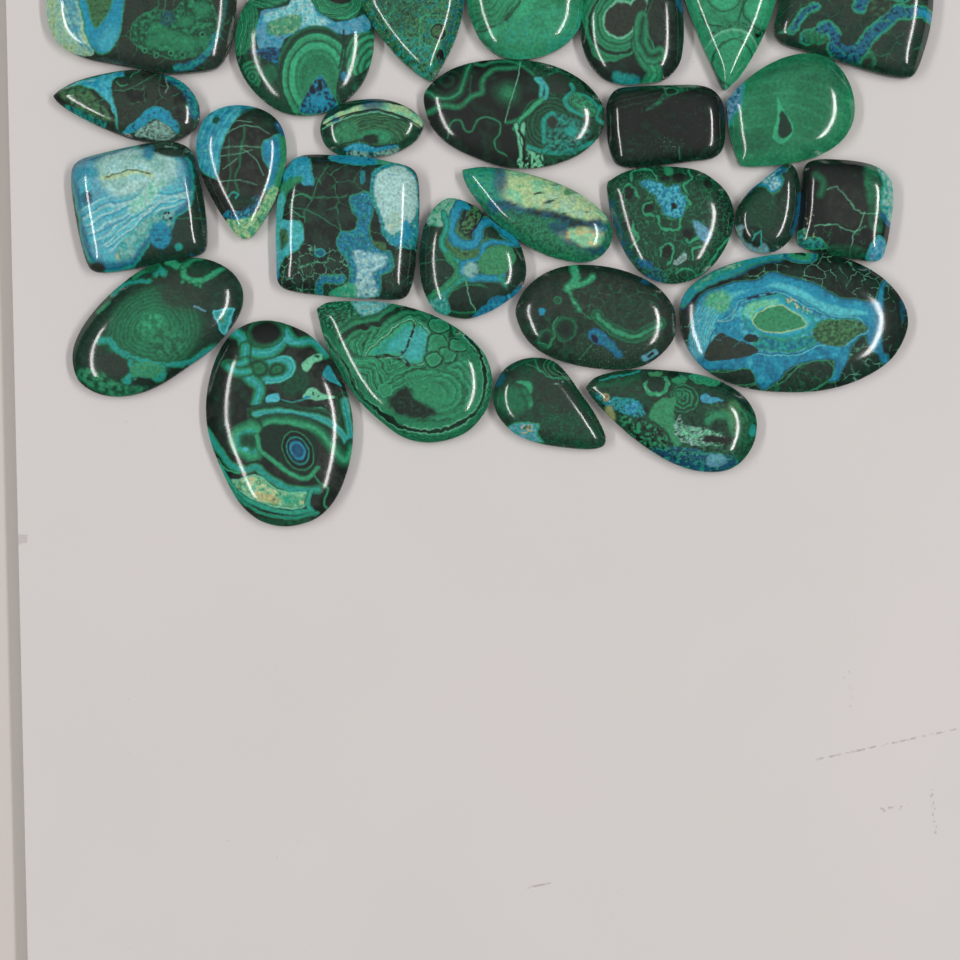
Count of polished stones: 27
